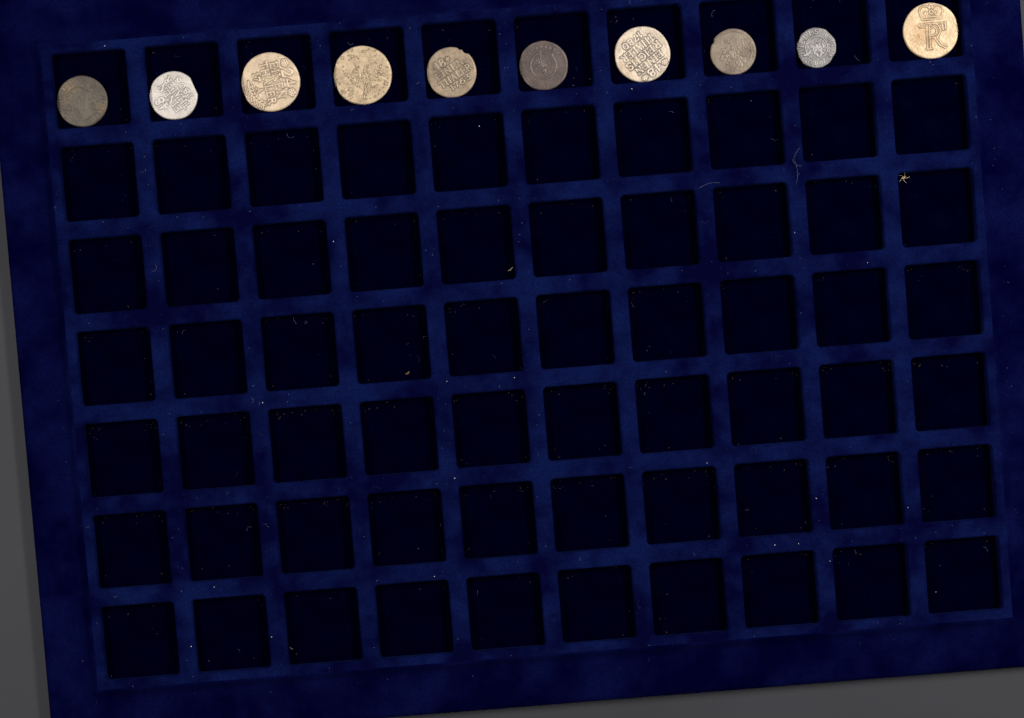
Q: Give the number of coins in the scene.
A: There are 10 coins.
